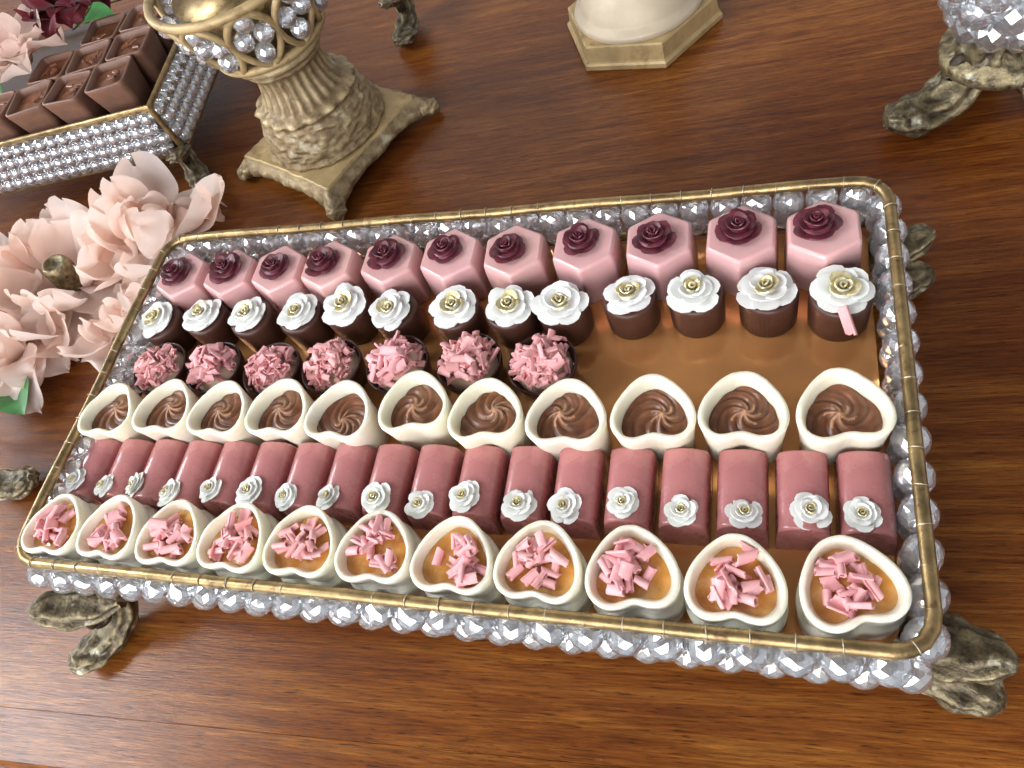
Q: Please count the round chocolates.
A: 20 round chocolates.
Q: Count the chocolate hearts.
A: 22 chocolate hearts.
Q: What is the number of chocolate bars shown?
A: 18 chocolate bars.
